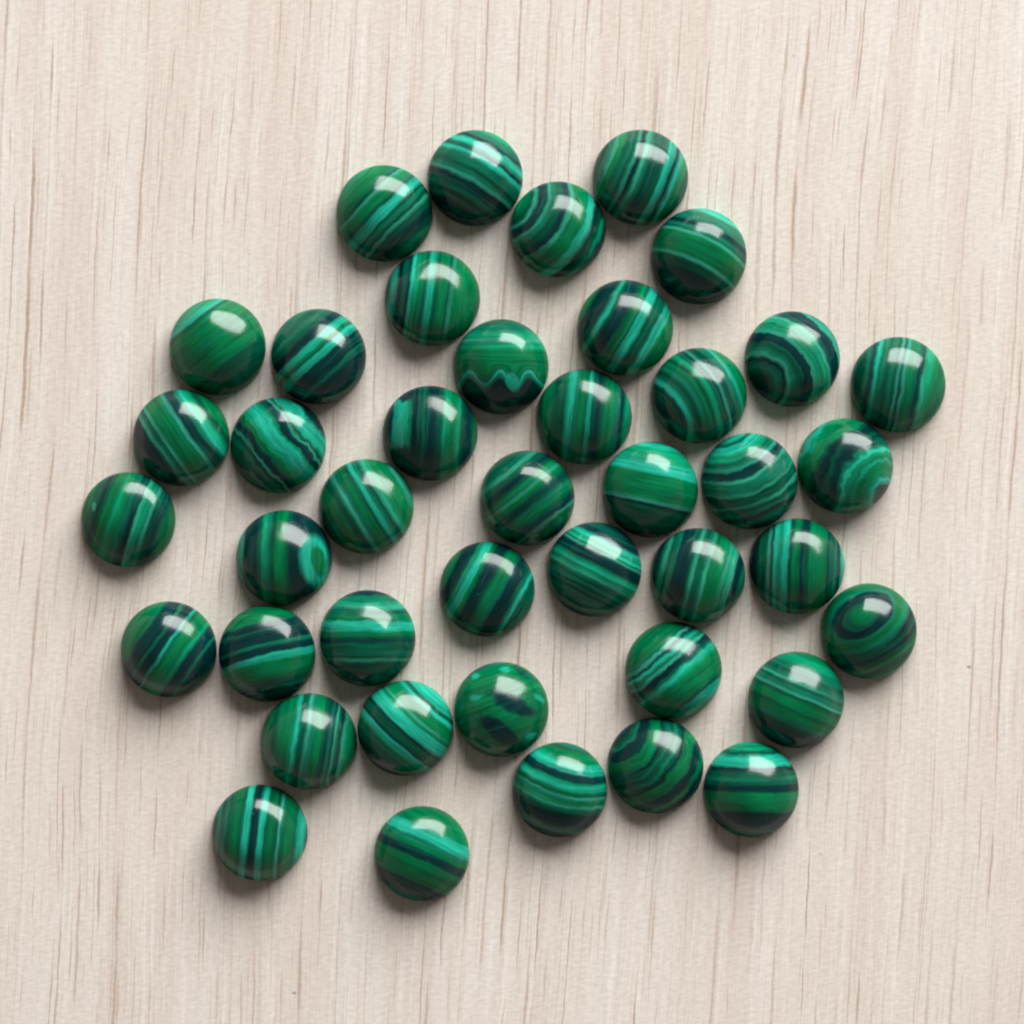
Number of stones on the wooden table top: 42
